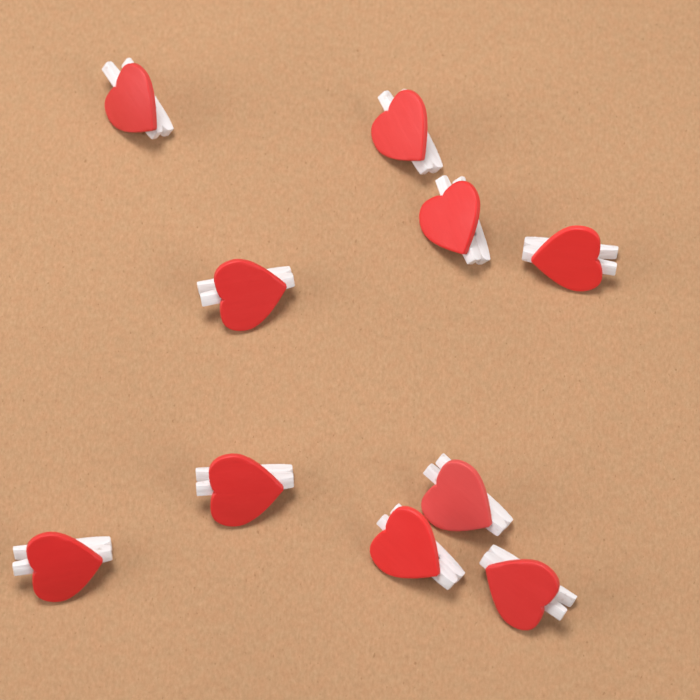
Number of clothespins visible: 10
